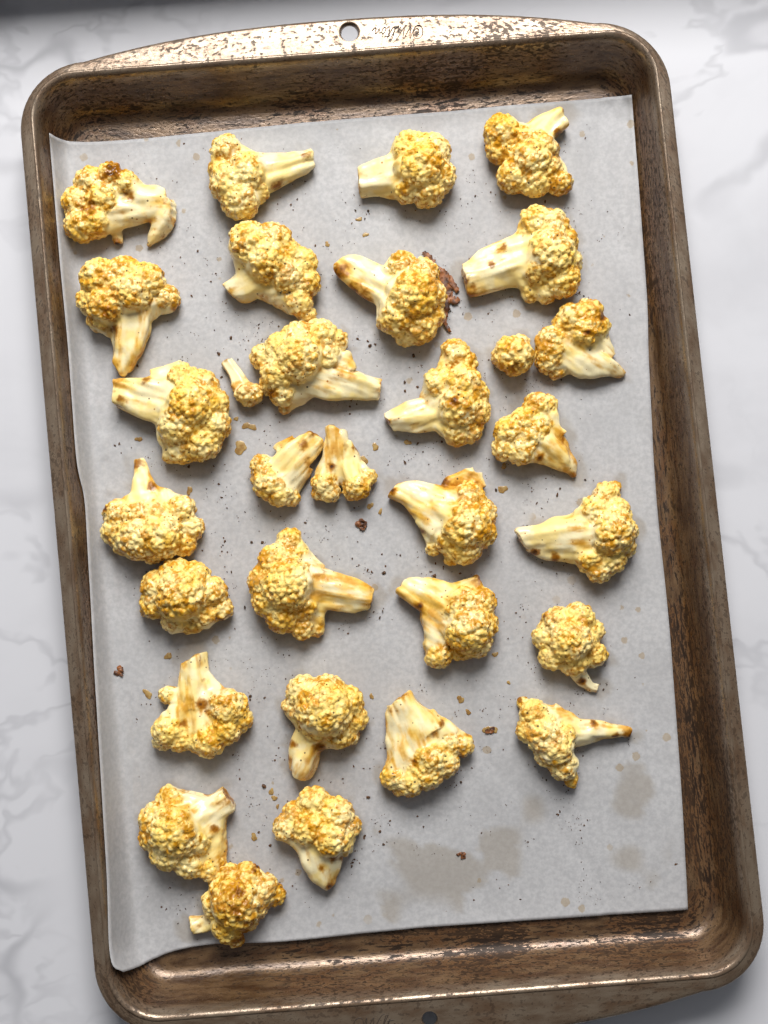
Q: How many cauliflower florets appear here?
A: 31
